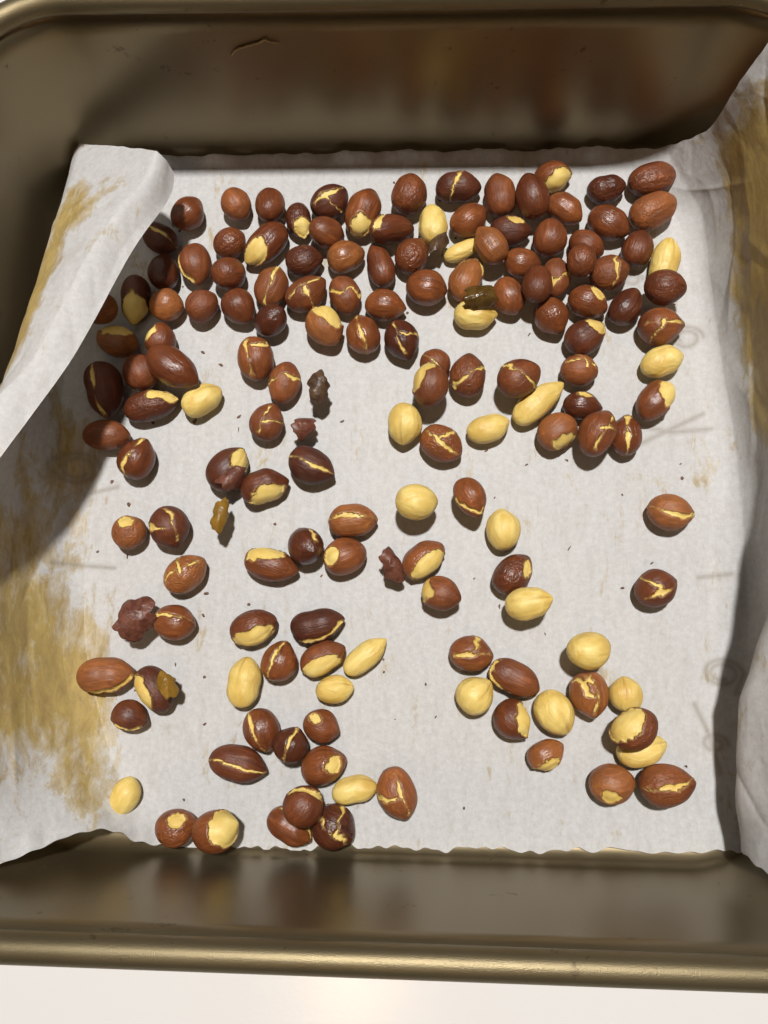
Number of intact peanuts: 41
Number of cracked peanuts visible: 85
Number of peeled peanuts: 22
